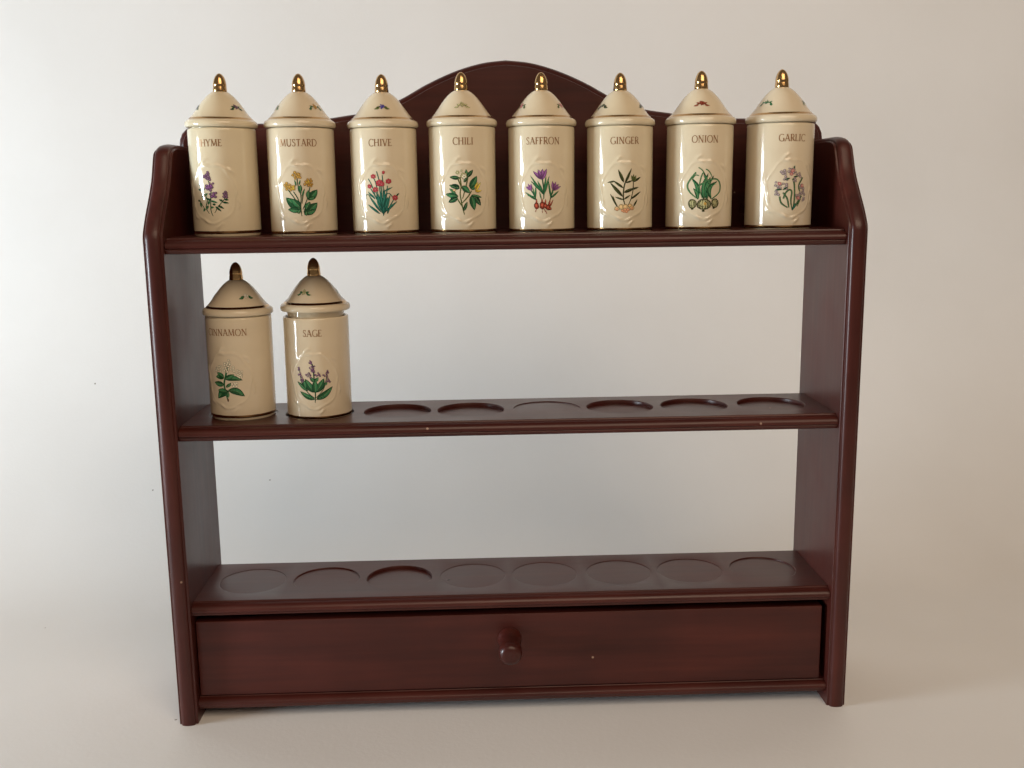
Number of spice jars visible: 10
